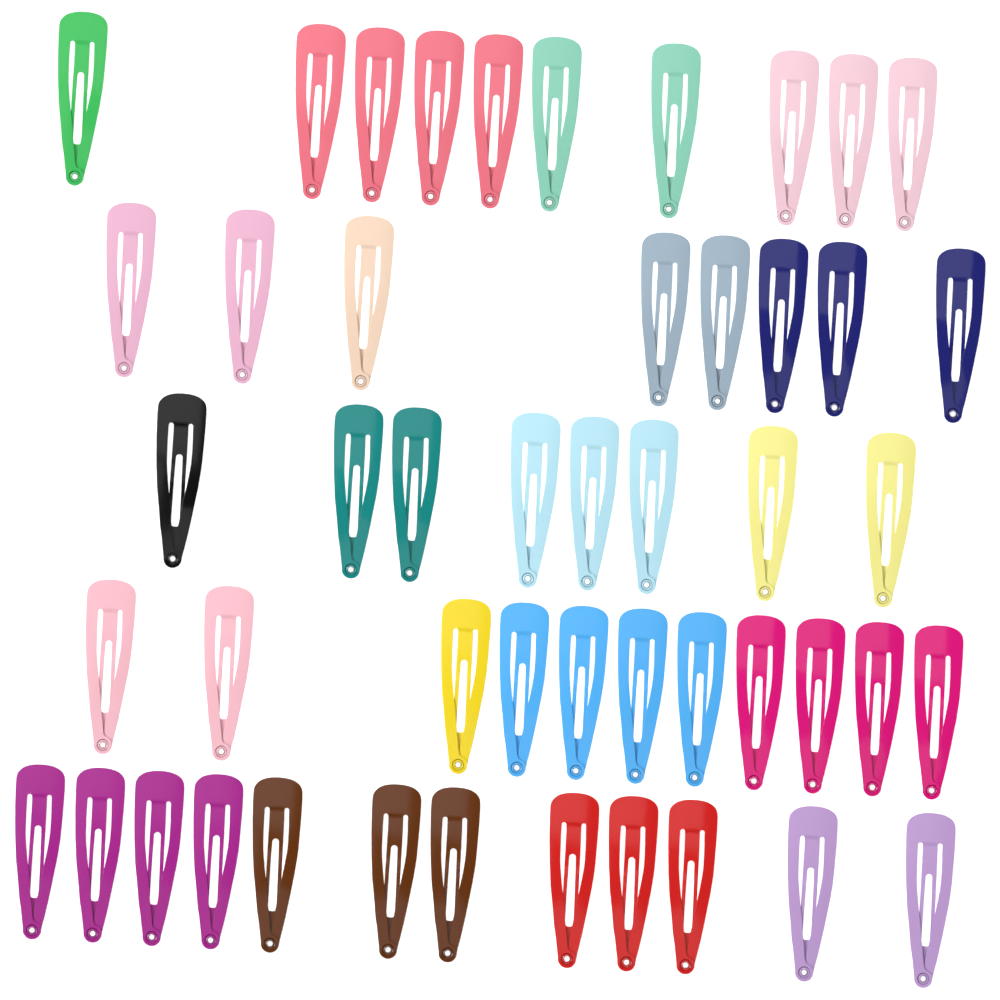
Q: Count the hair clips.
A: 49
